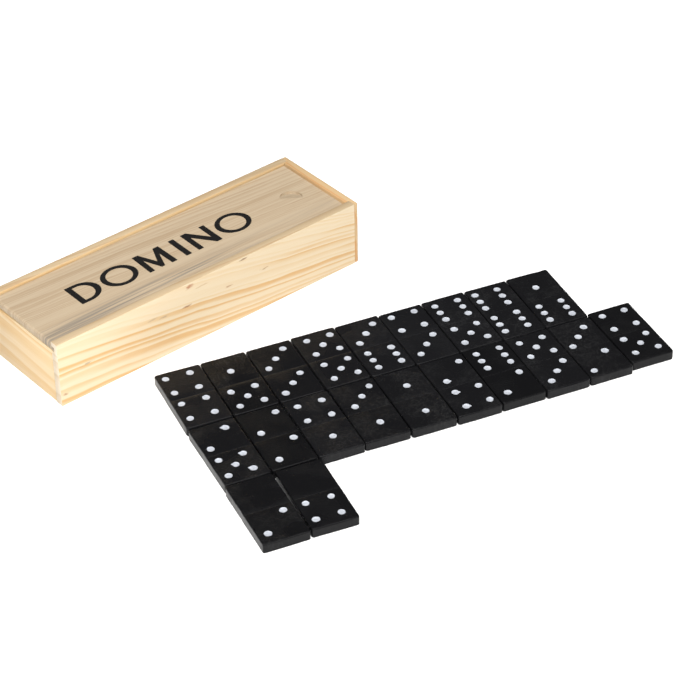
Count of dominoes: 21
